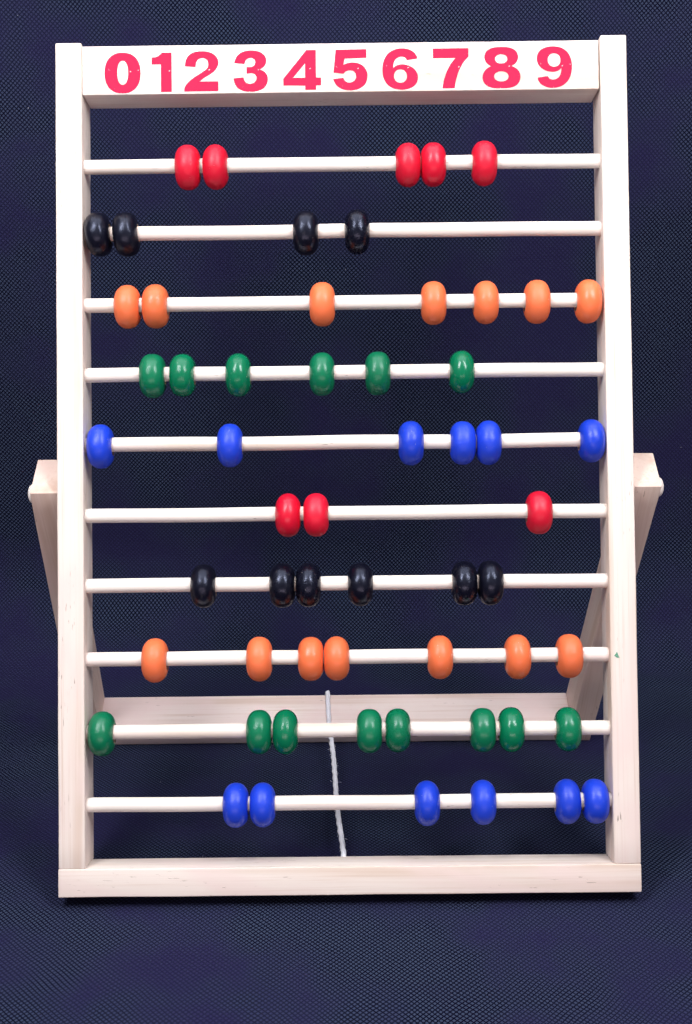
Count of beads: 58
